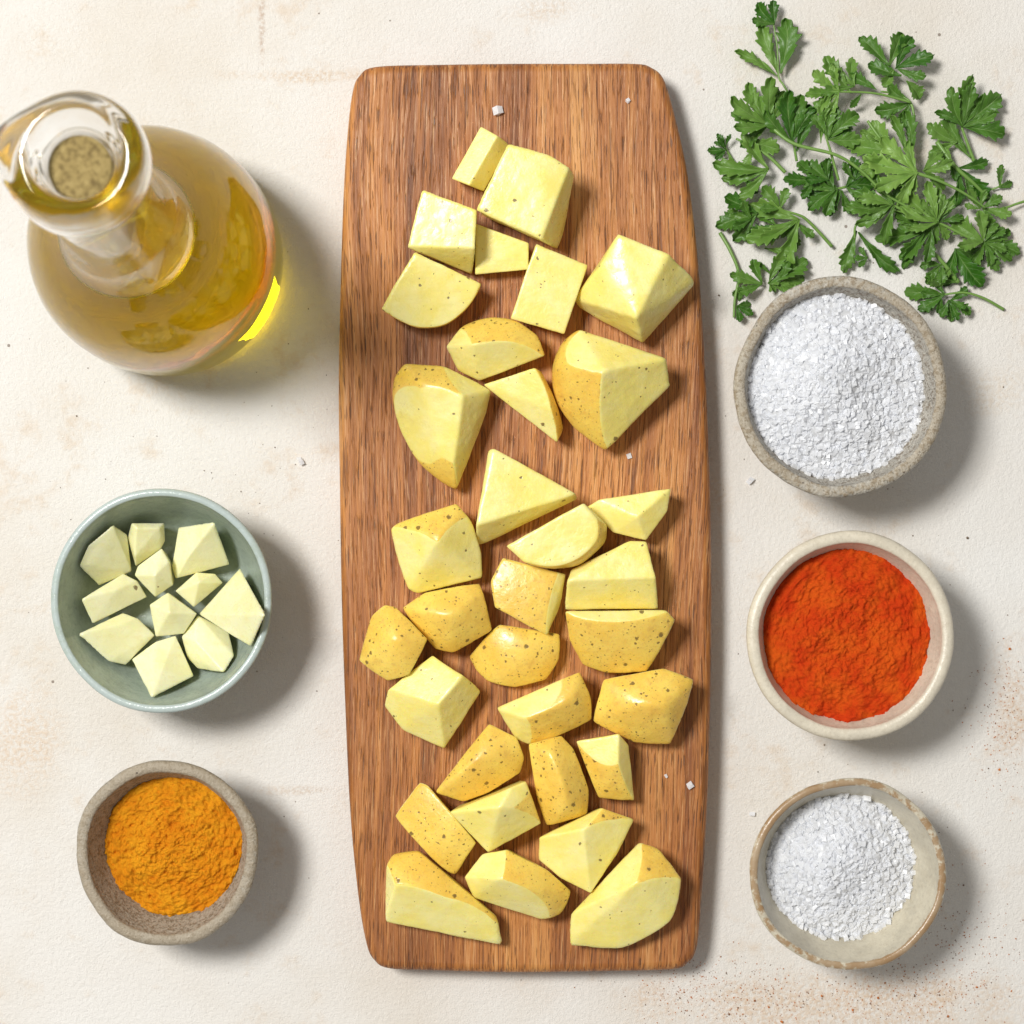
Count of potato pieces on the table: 44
